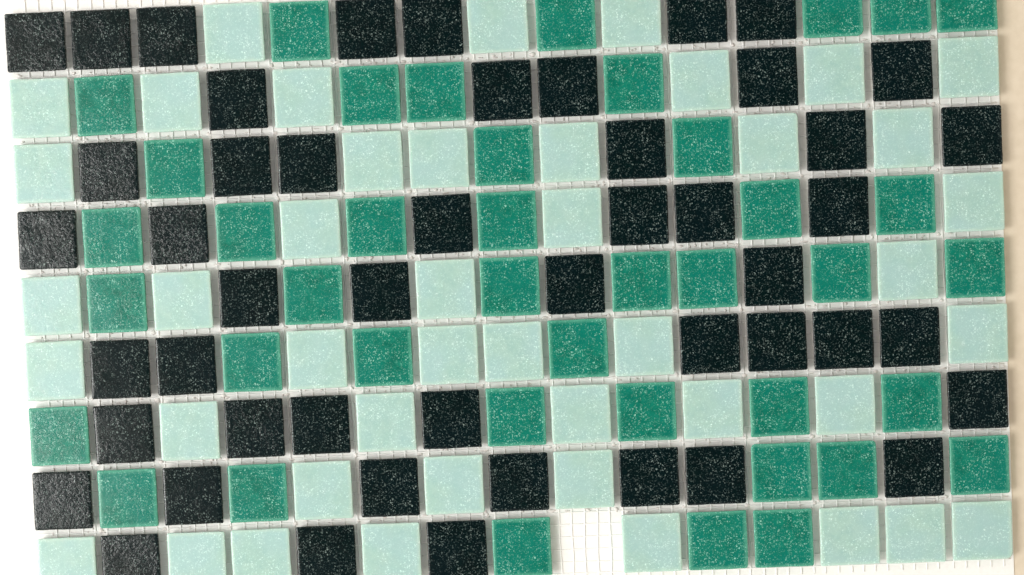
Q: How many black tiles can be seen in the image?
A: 49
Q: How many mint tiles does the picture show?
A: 44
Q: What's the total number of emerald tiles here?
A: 41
